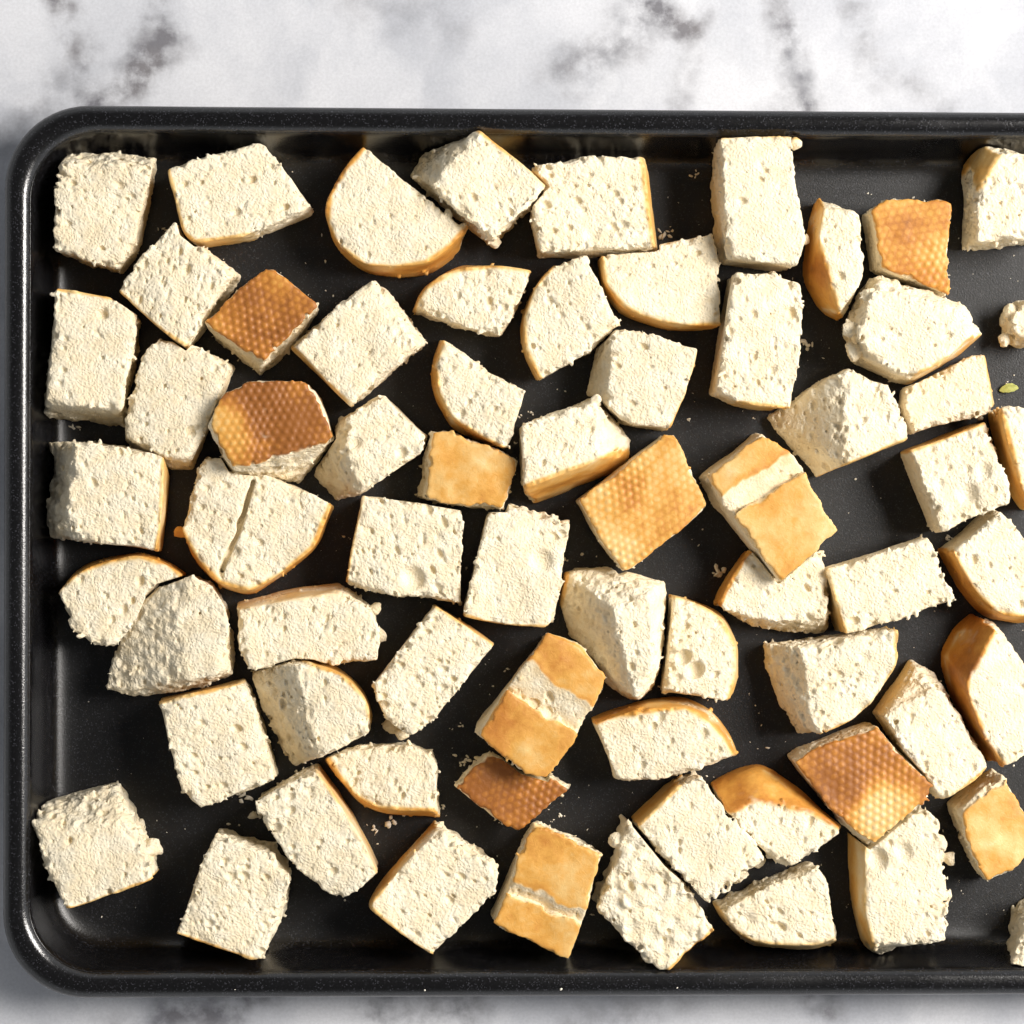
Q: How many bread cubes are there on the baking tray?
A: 67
